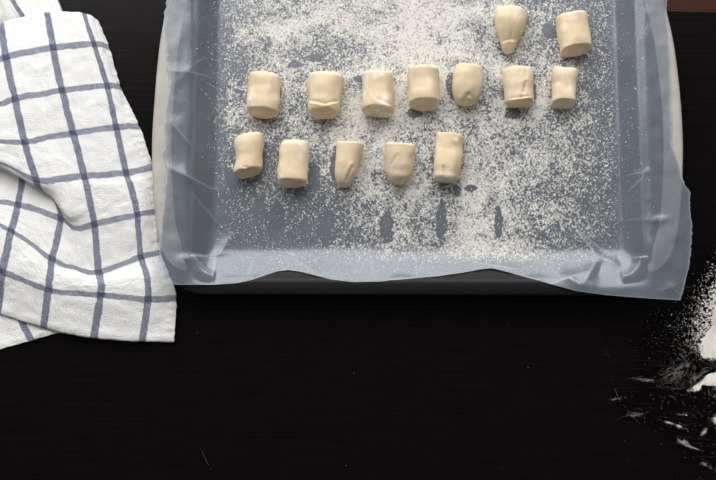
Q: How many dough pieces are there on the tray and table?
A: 14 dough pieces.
